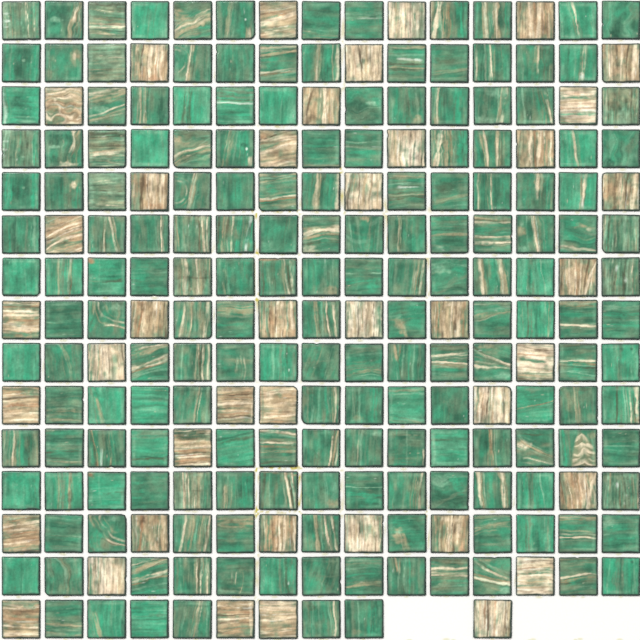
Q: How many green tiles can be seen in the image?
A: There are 179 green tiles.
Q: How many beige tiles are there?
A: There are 41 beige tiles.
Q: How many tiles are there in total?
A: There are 220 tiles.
